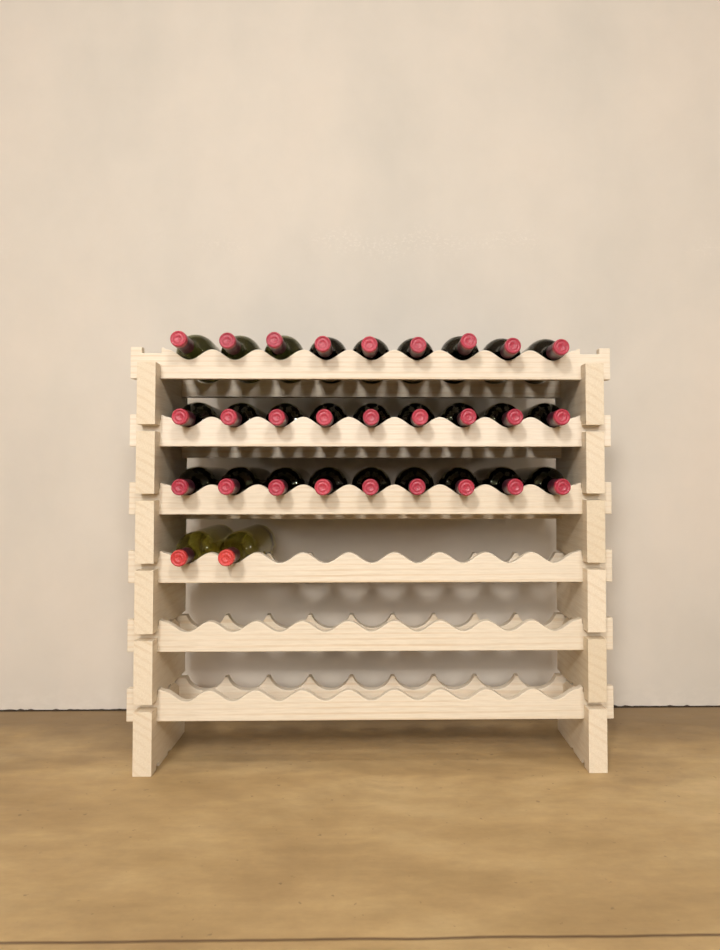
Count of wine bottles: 29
